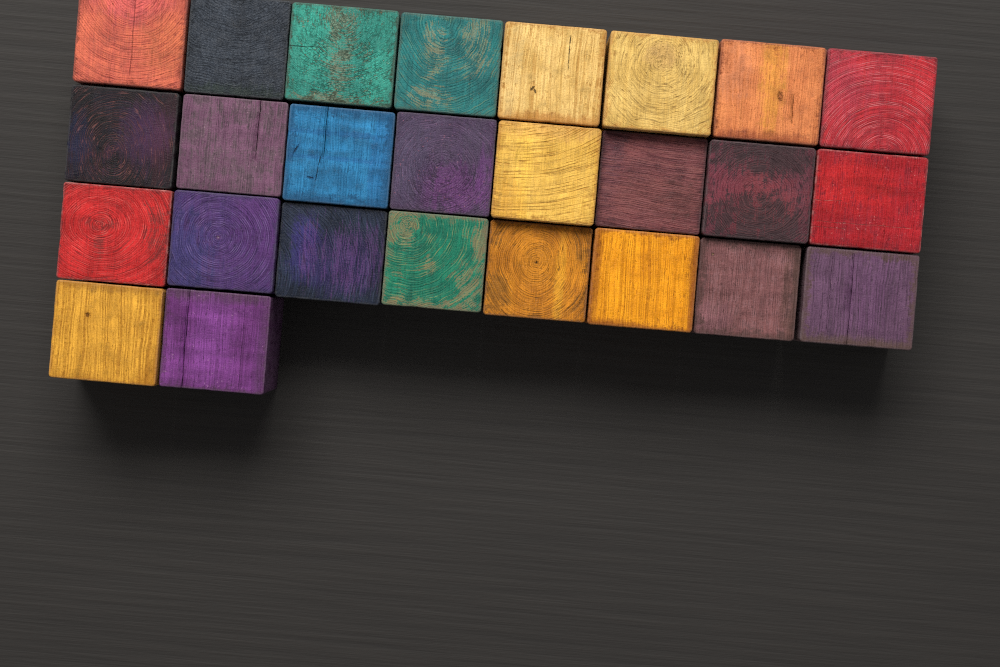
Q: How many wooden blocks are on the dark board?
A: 26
